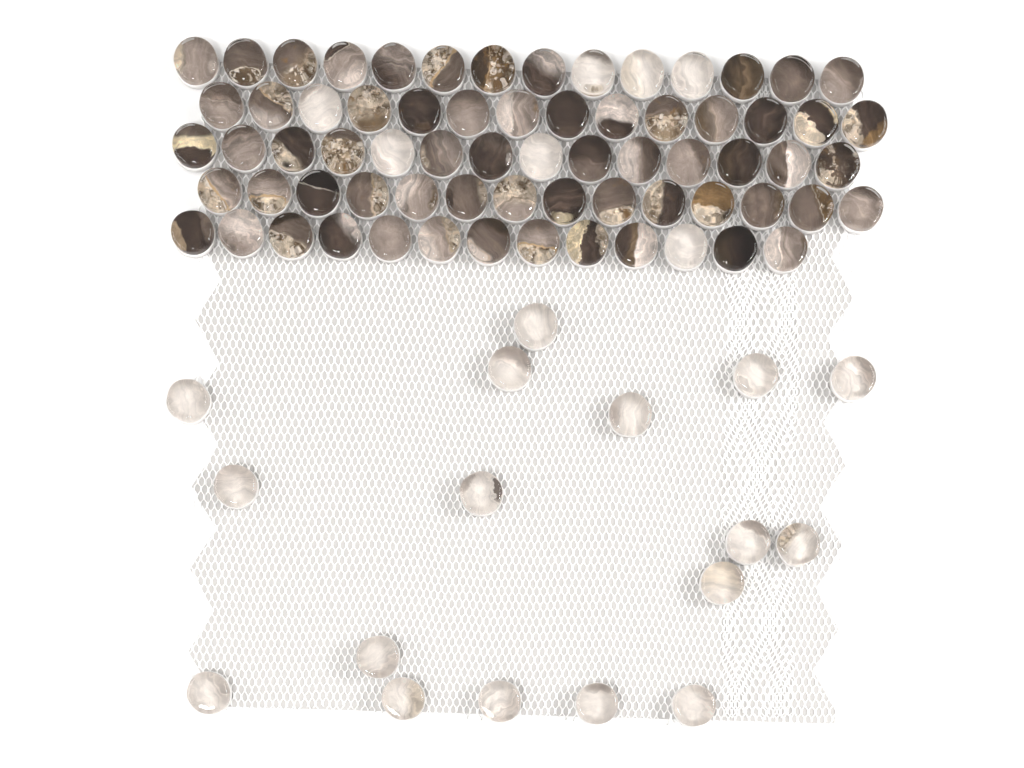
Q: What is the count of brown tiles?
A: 62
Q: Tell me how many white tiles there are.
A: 24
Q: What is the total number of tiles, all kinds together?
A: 86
